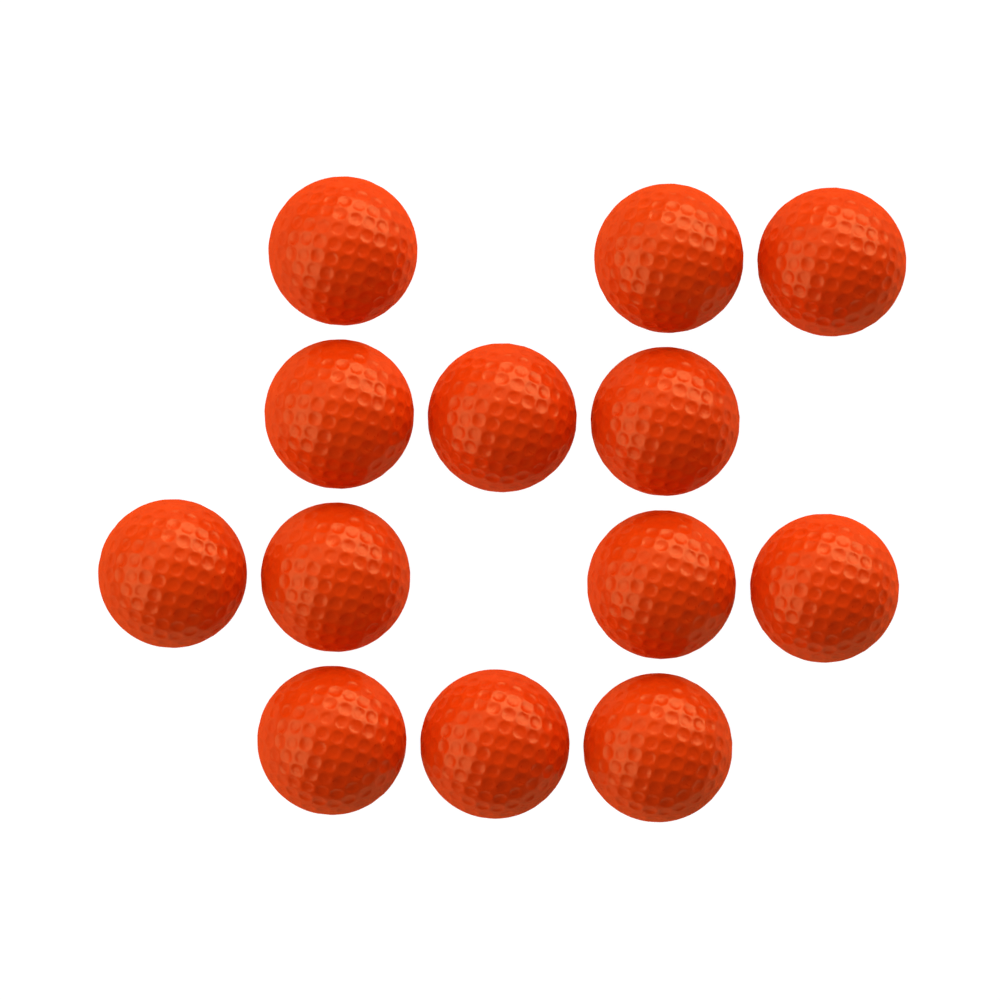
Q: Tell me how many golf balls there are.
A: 13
